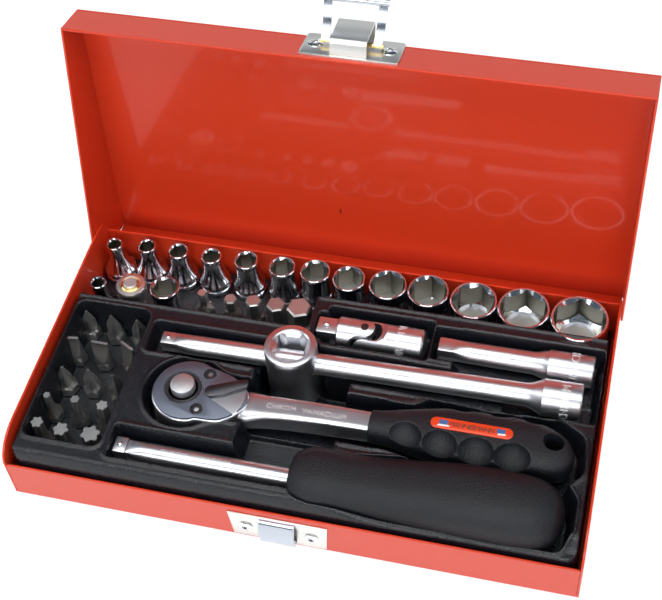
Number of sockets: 15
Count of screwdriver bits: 20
